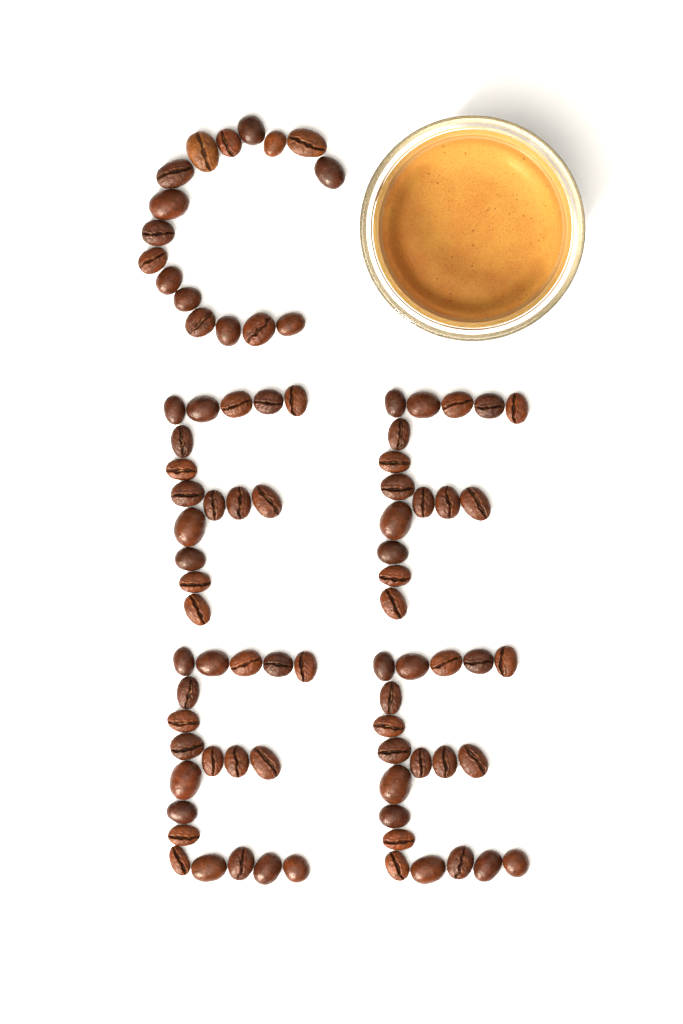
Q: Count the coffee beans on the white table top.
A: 84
